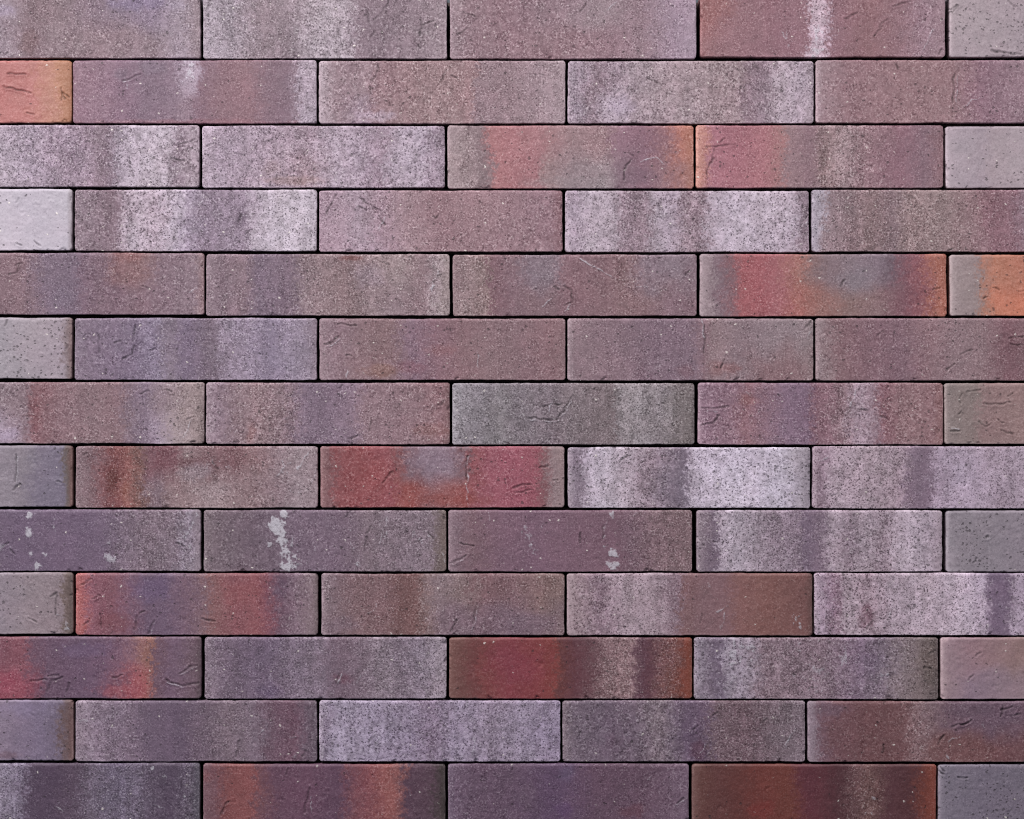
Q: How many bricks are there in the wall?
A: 65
